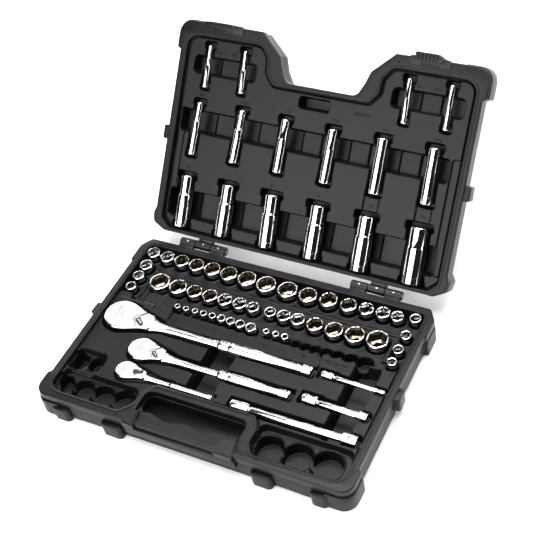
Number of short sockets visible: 48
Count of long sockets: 16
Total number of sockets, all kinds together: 64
